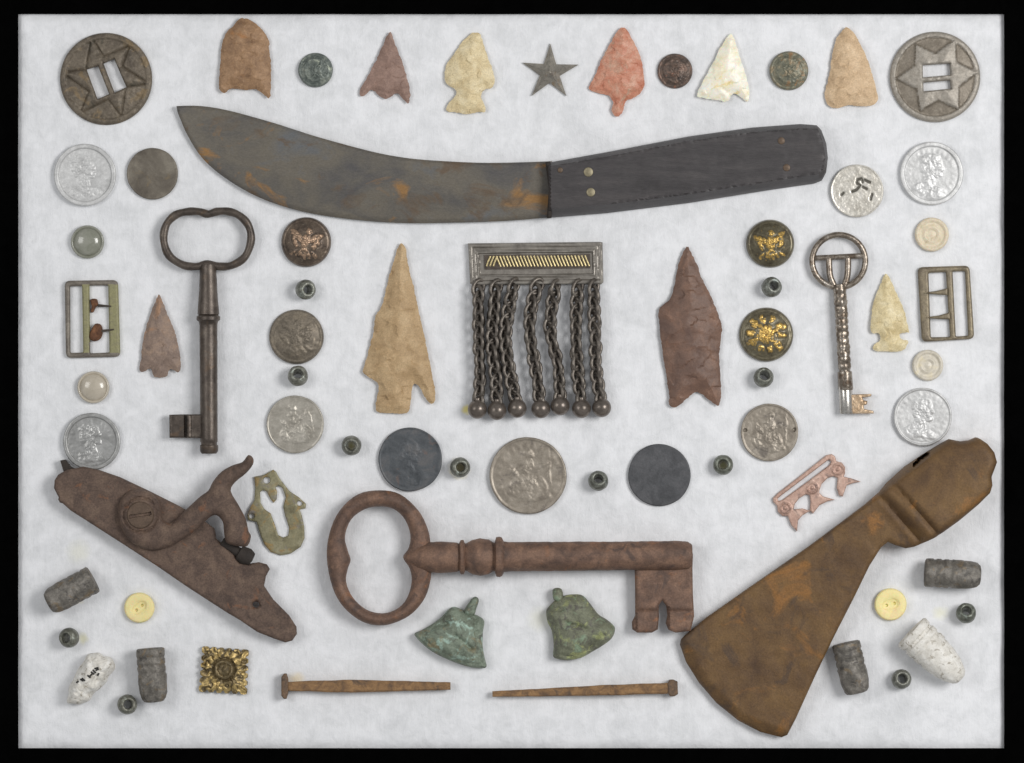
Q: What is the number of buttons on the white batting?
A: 13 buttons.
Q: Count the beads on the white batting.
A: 12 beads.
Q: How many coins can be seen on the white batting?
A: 11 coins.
